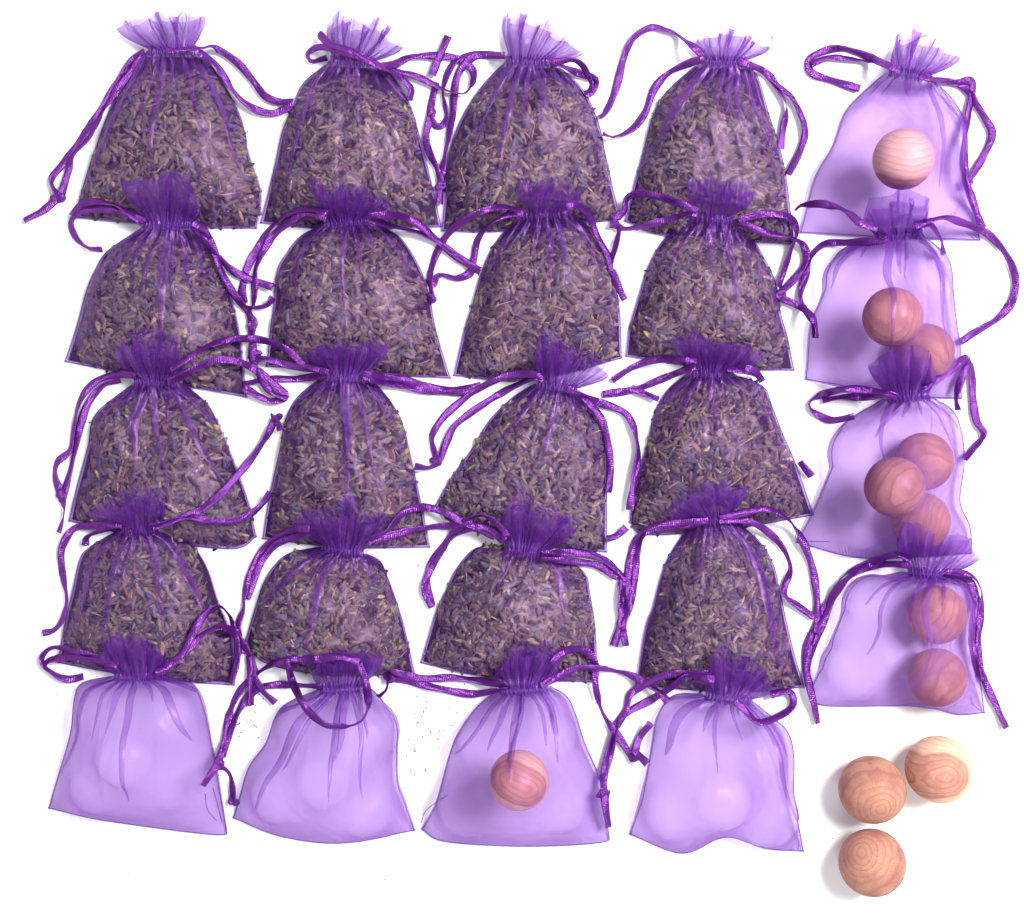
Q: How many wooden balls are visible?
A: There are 12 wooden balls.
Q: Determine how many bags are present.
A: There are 24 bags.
